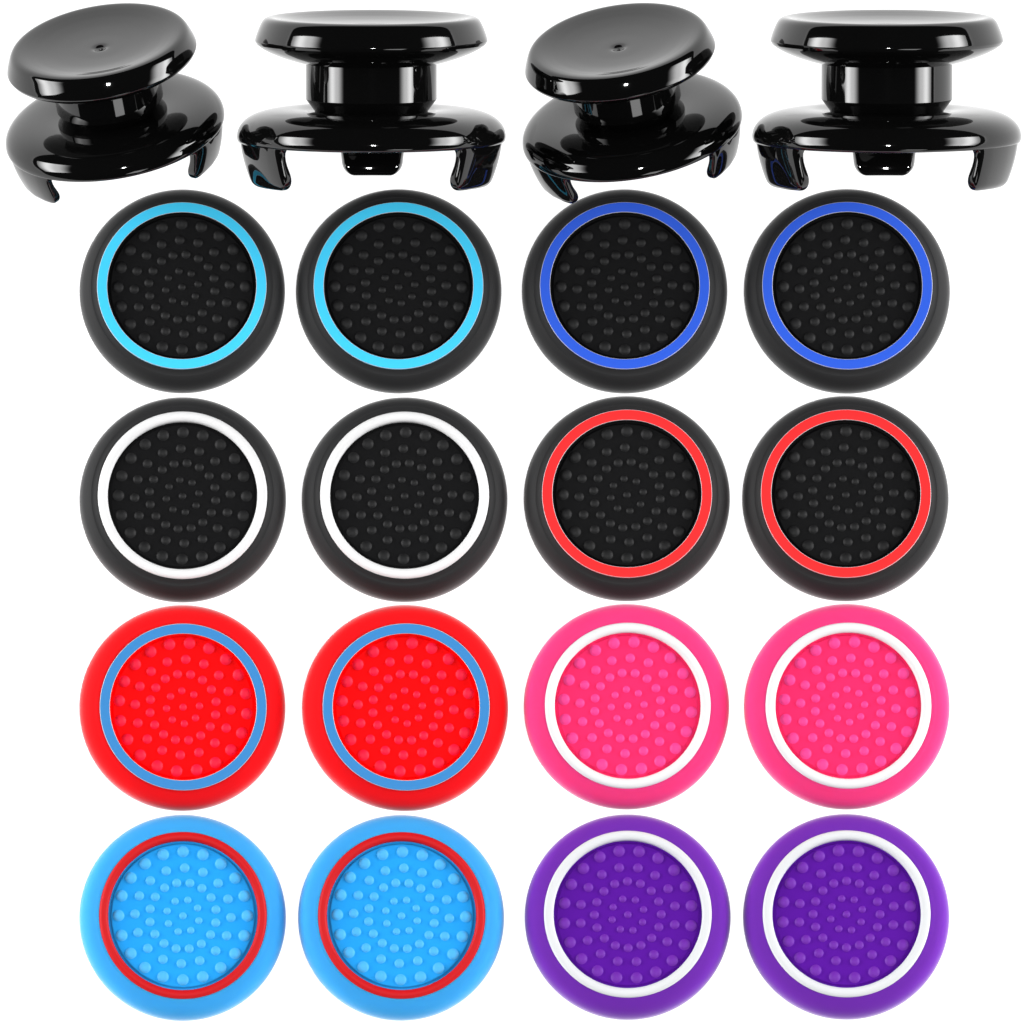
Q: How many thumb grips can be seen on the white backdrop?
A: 16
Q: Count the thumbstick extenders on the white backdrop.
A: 4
